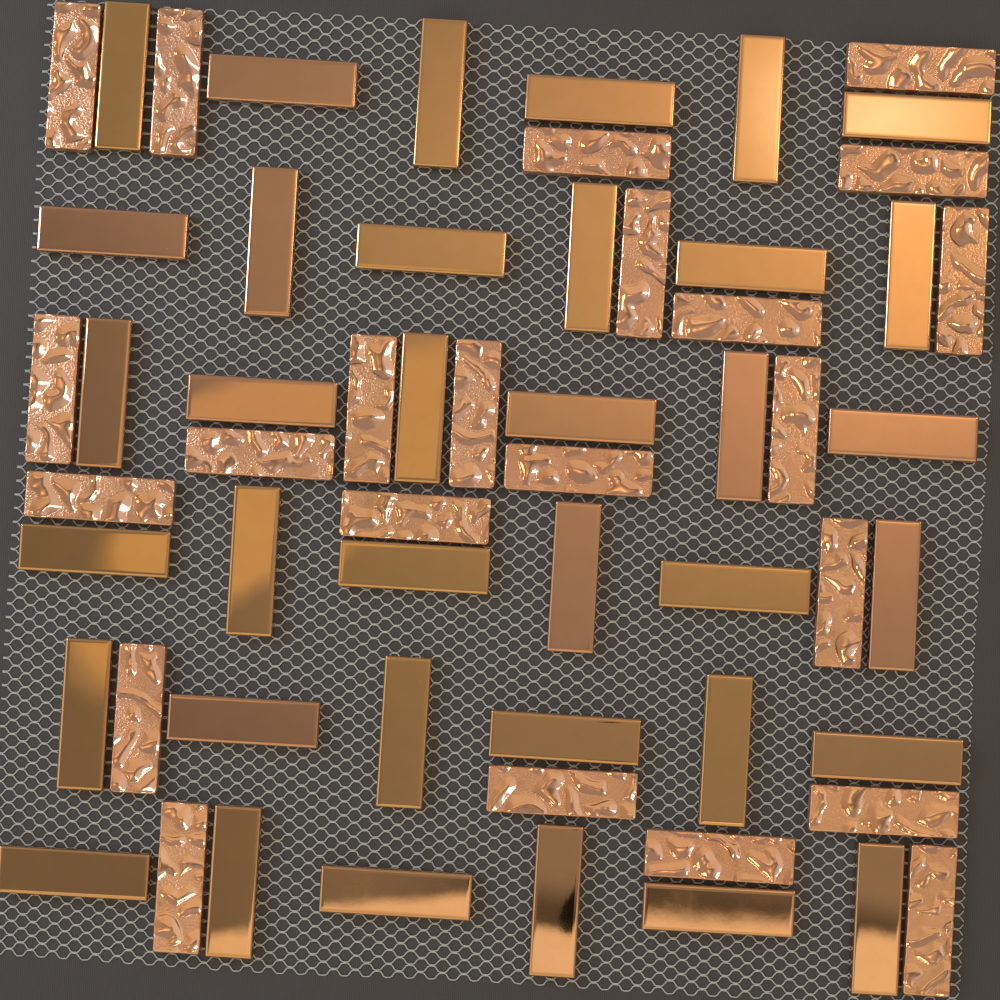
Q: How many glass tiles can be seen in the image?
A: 23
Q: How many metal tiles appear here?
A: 36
